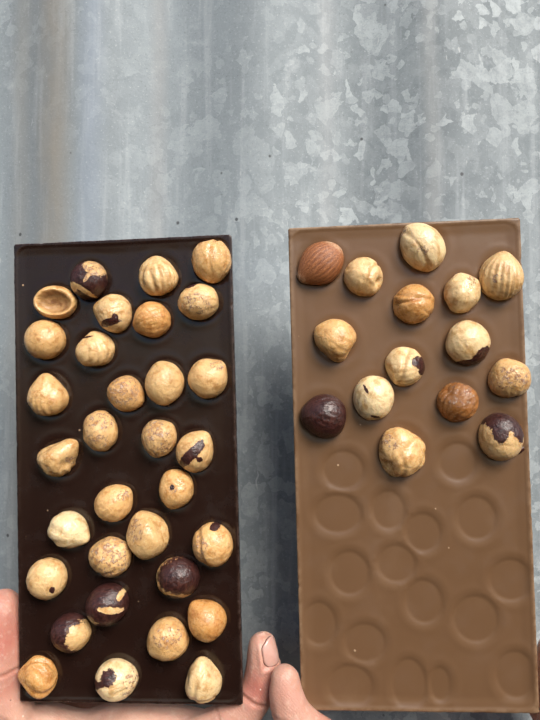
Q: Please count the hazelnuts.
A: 46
